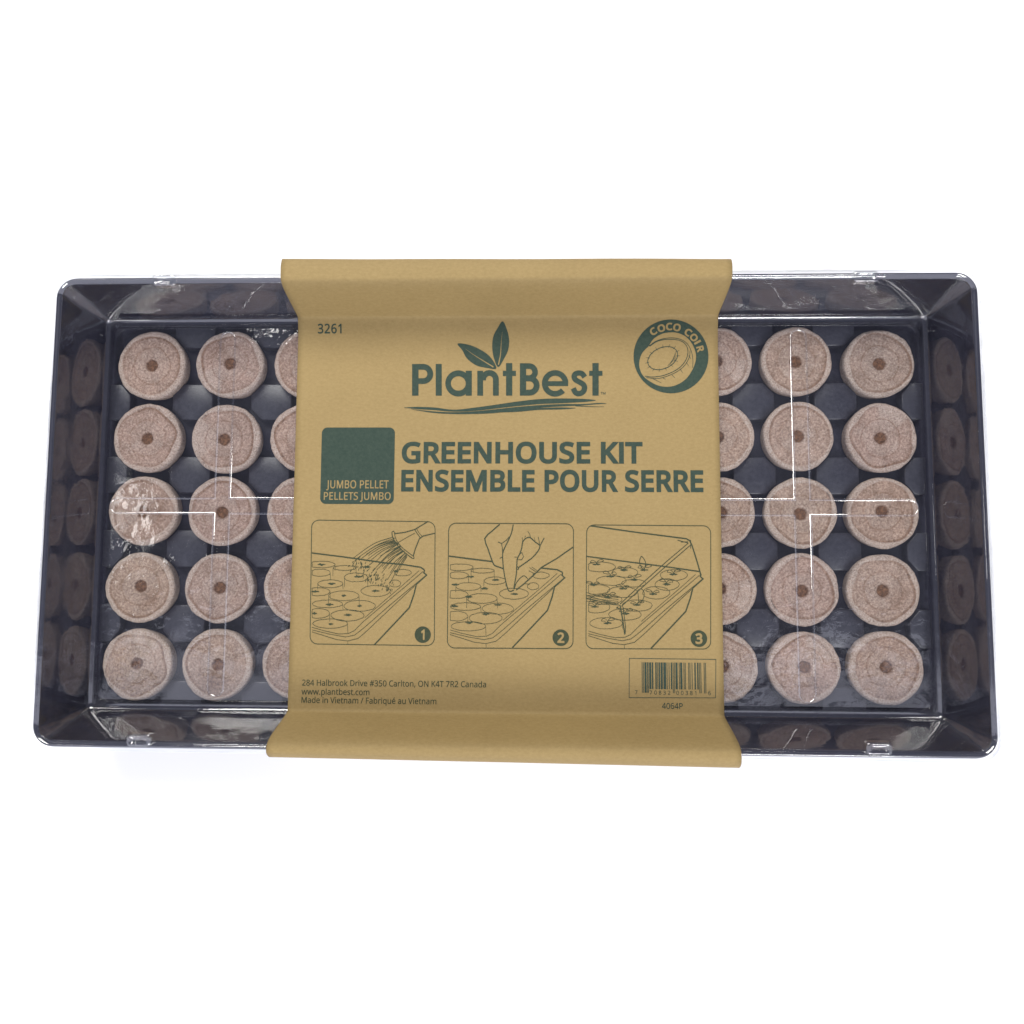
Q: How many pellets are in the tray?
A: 30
